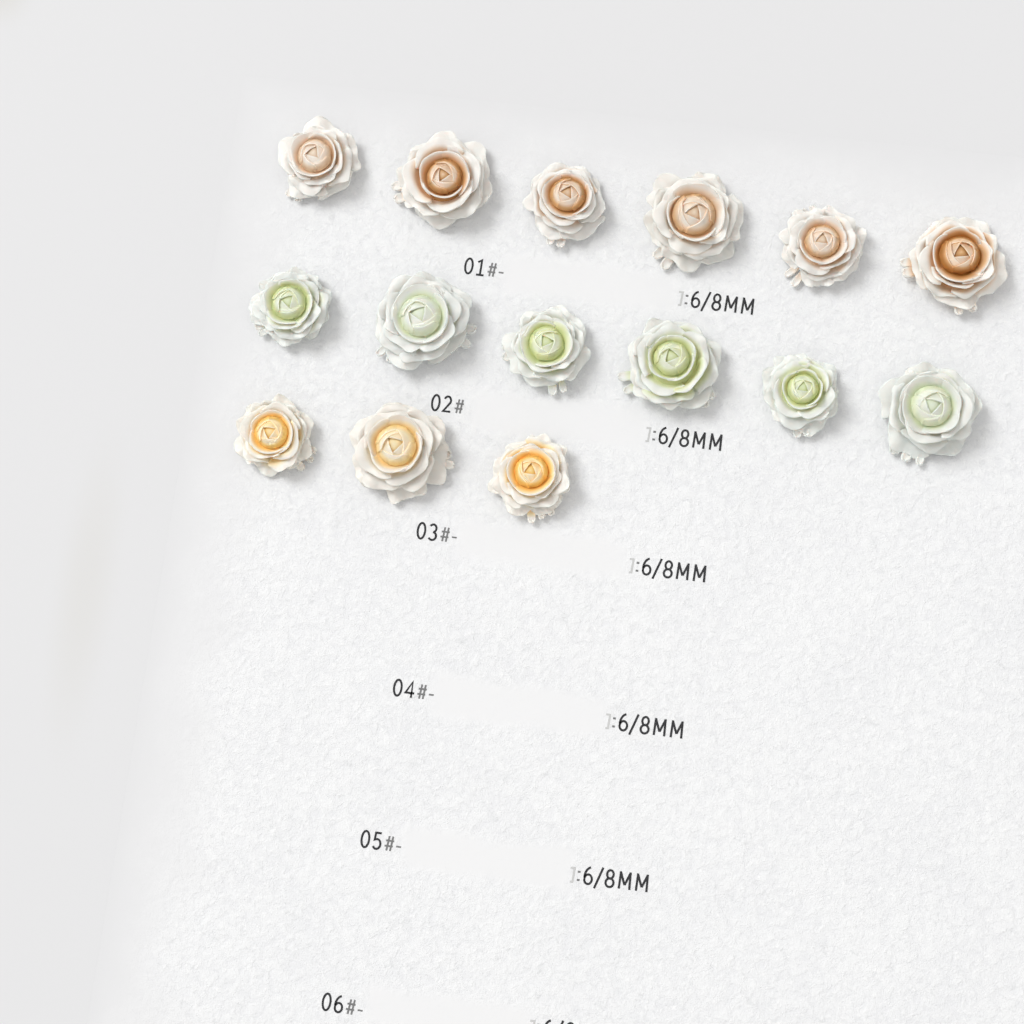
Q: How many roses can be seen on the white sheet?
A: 15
